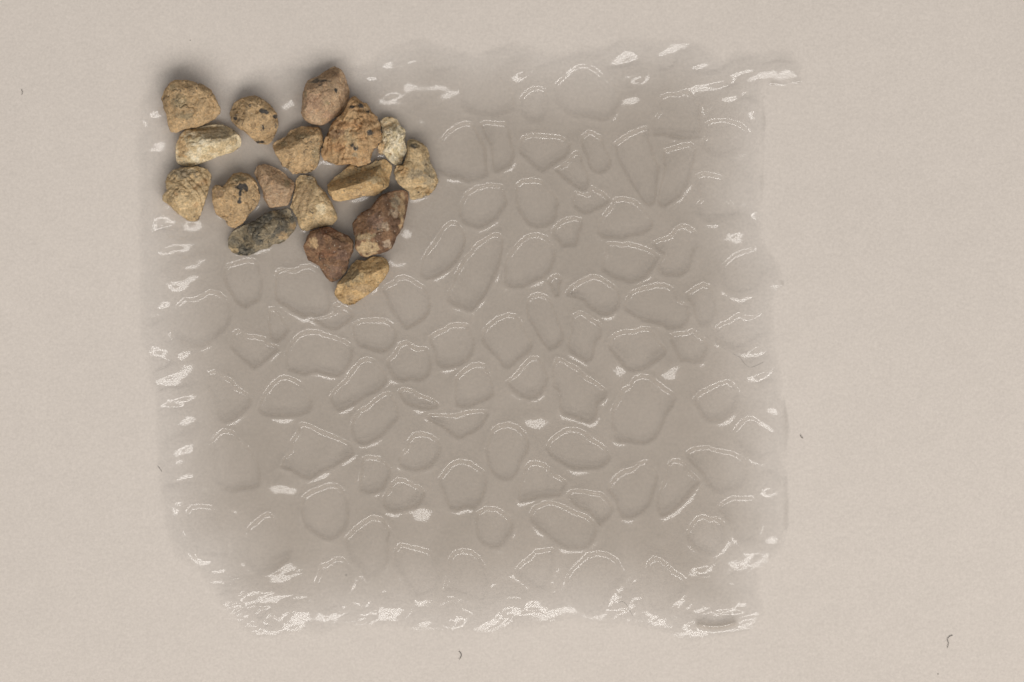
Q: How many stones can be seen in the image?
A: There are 17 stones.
